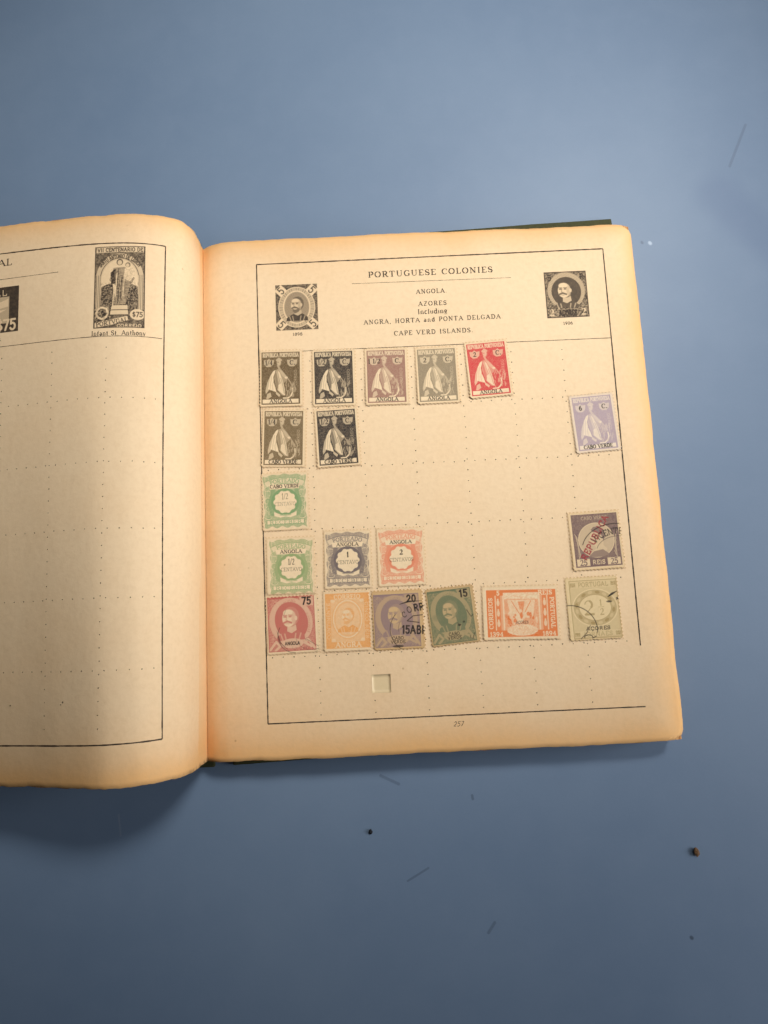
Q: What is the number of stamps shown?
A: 19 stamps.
